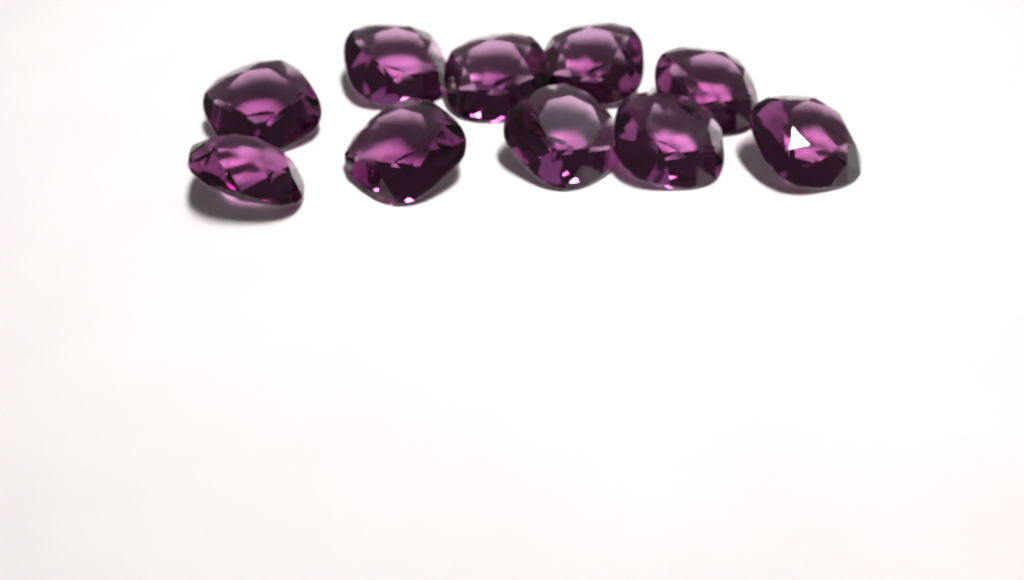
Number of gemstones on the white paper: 10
